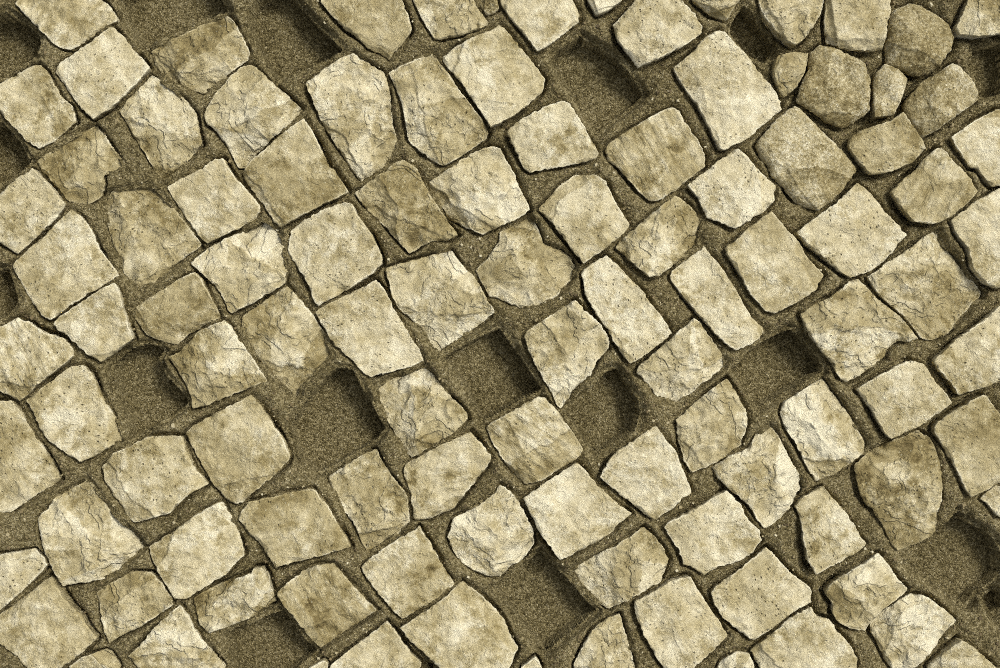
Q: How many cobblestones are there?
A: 106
